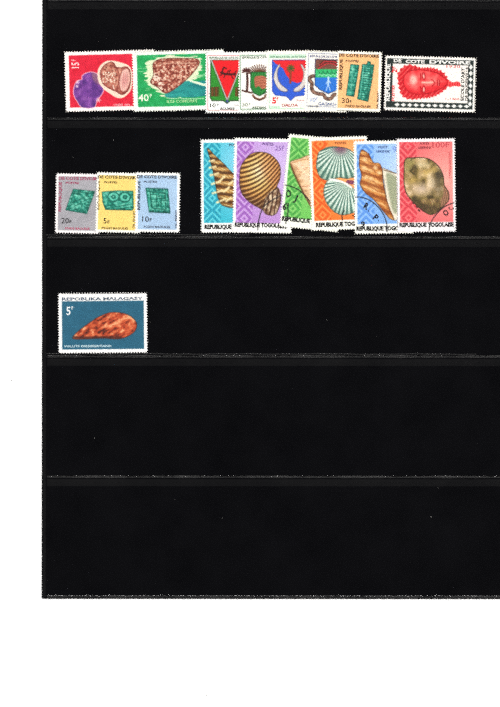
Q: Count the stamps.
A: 18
